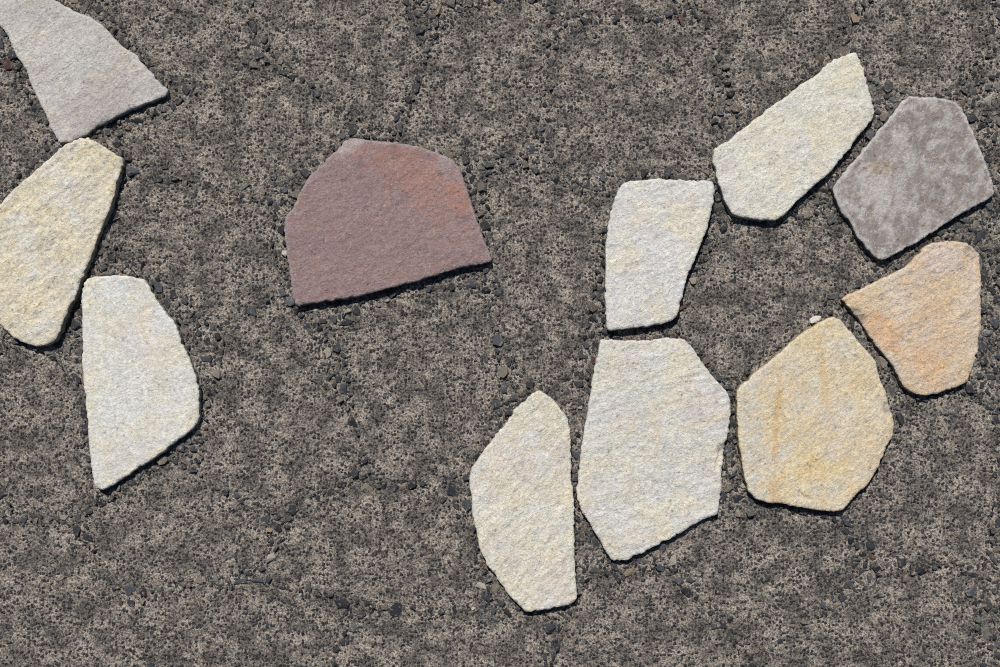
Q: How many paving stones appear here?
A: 11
